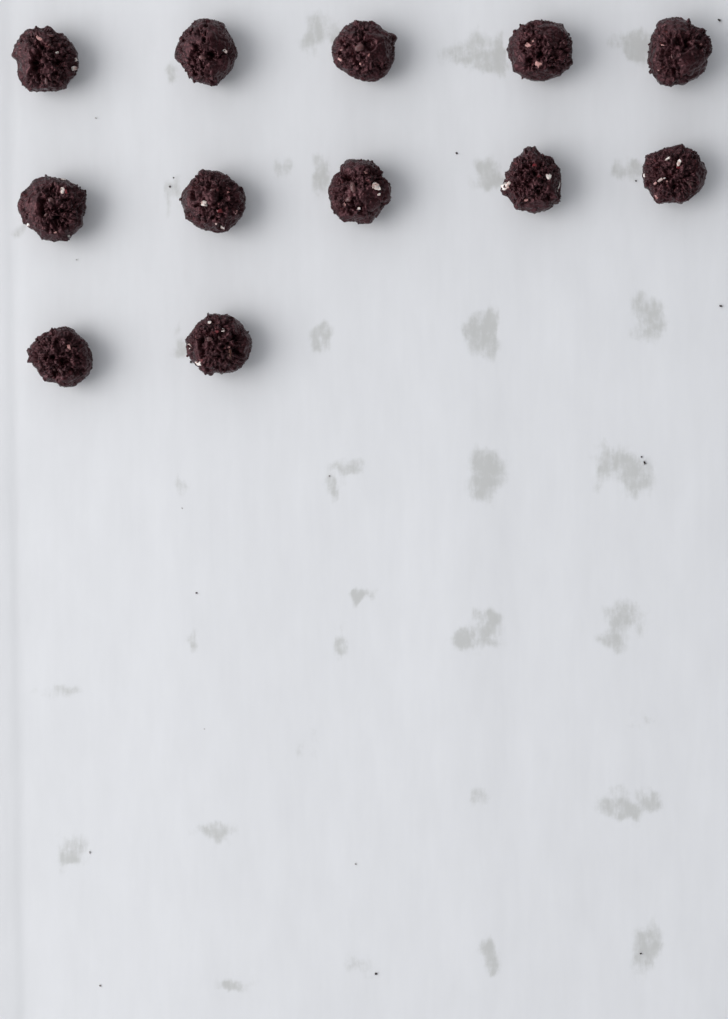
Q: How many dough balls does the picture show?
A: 12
